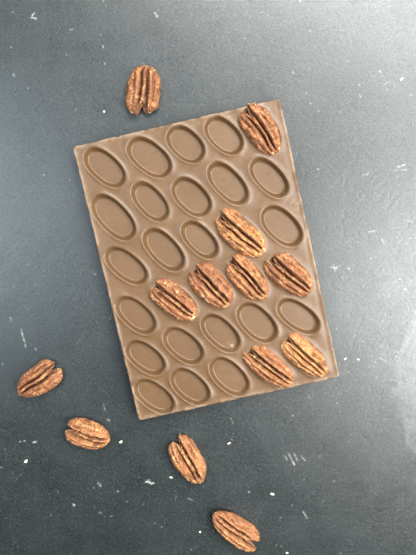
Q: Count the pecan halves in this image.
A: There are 13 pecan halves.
